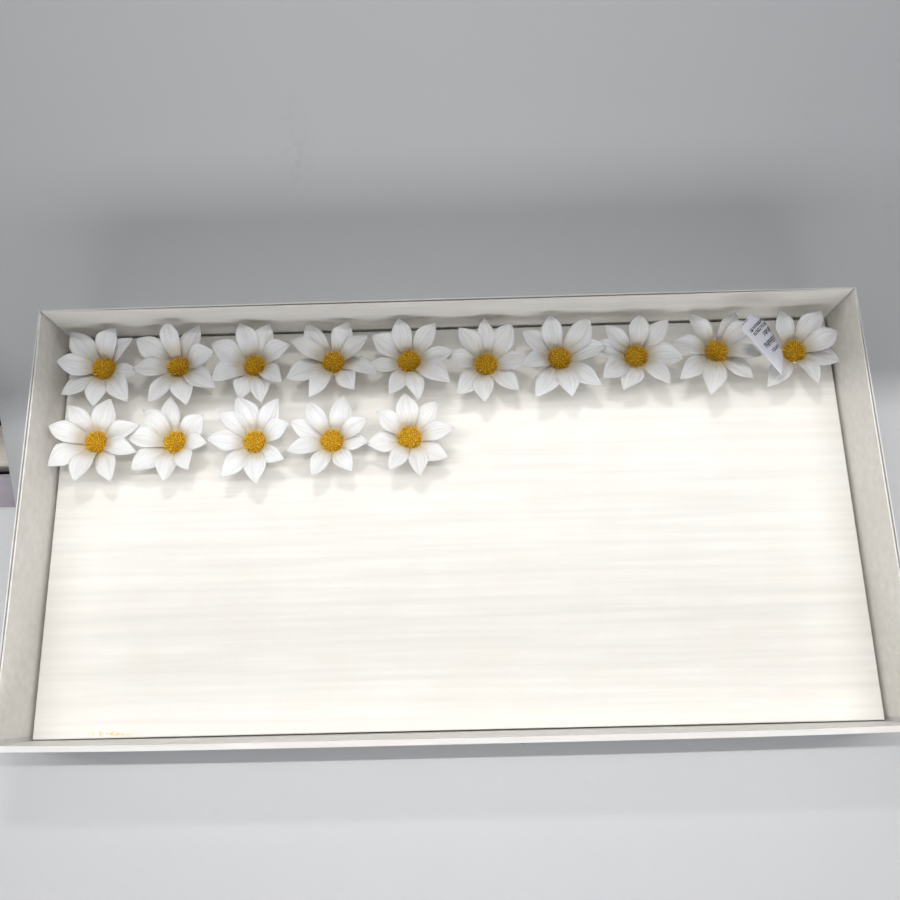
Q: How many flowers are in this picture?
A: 15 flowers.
